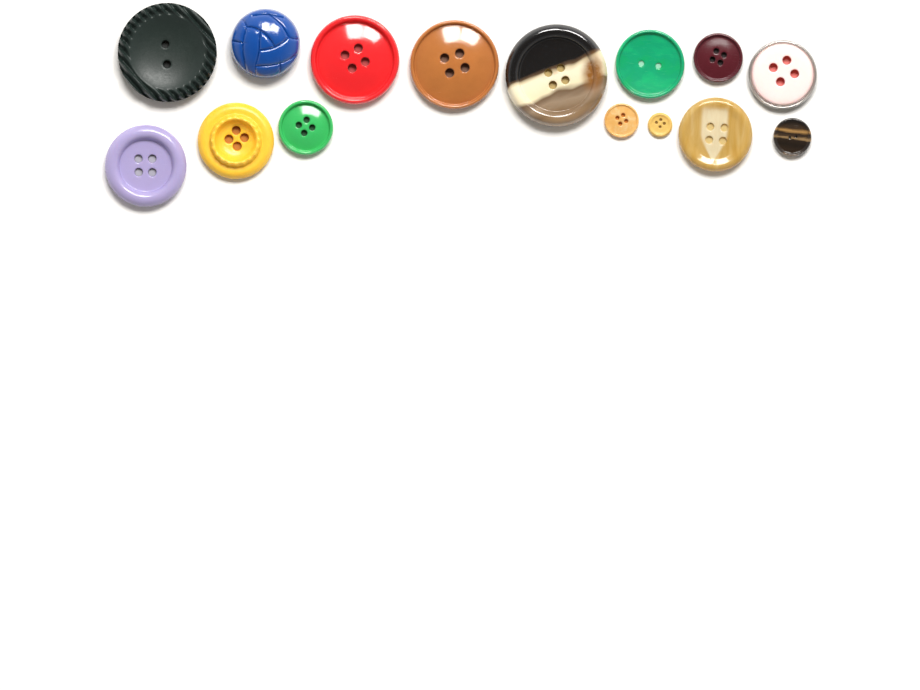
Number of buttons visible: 15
